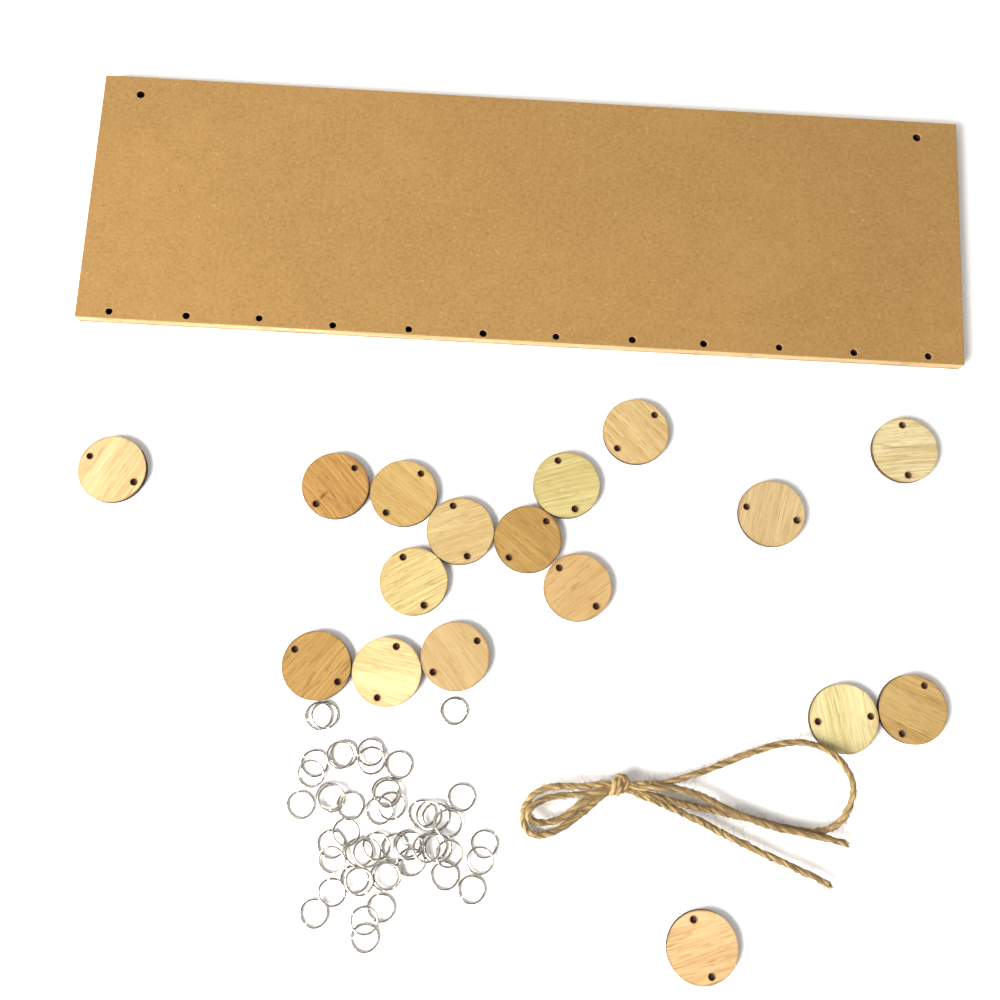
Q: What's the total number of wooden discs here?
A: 17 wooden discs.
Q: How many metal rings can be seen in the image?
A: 50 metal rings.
